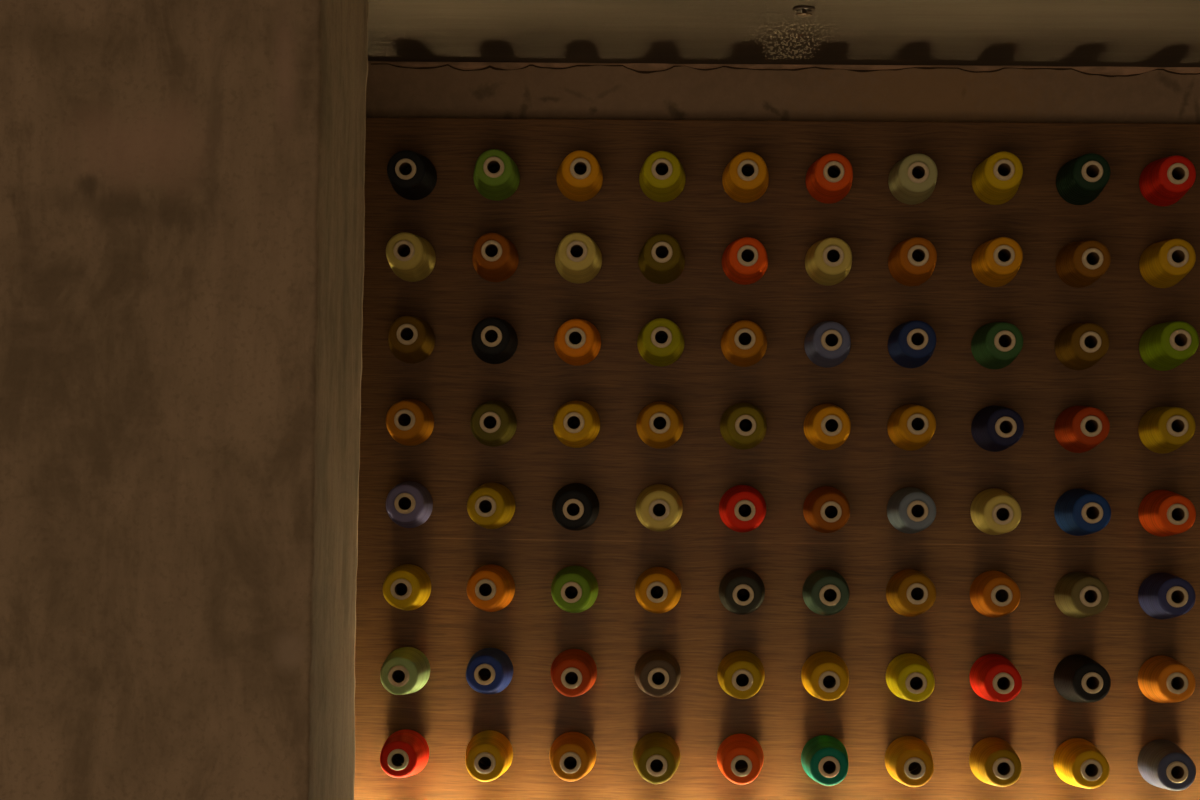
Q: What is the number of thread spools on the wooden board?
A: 80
